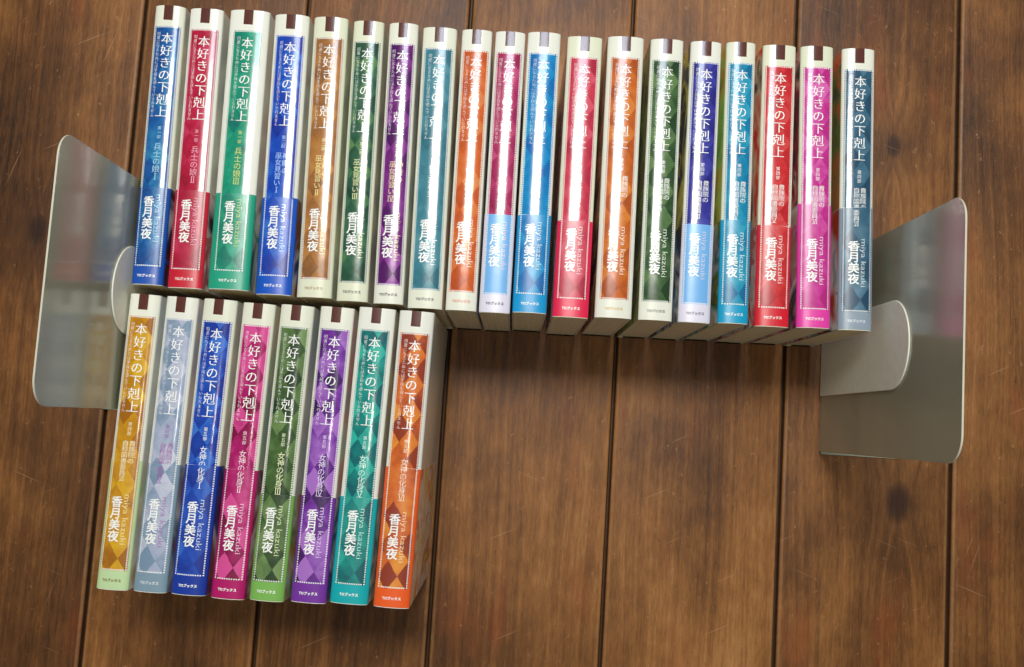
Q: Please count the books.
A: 27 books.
